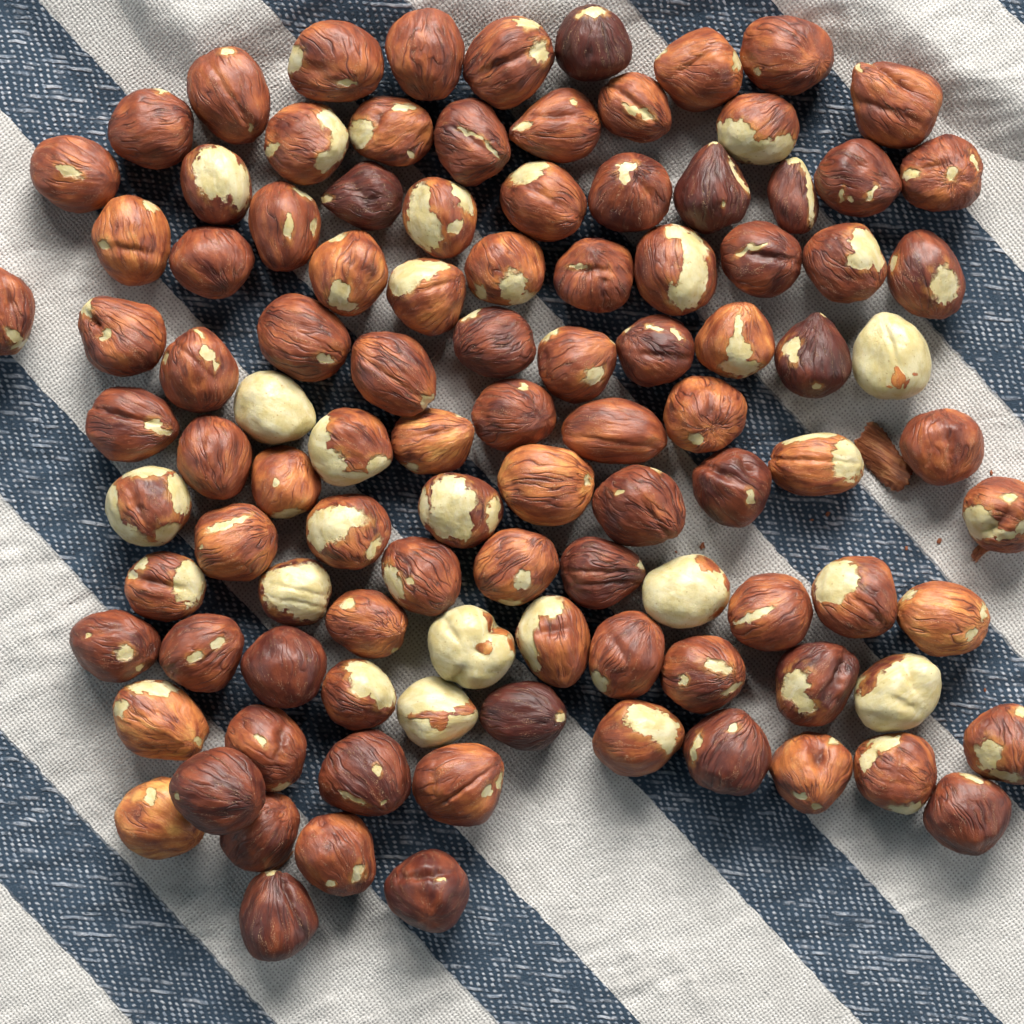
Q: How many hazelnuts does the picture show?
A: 104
